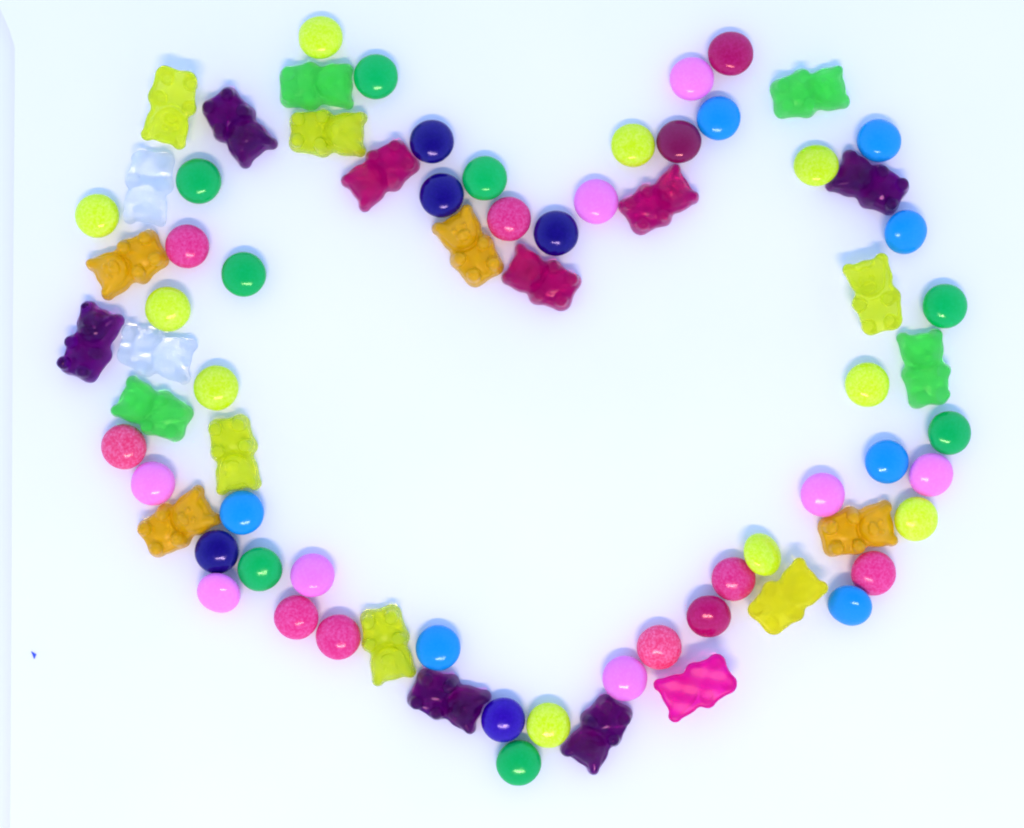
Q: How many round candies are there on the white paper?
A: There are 49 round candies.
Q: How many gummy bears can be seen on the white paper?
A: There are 25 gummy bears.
